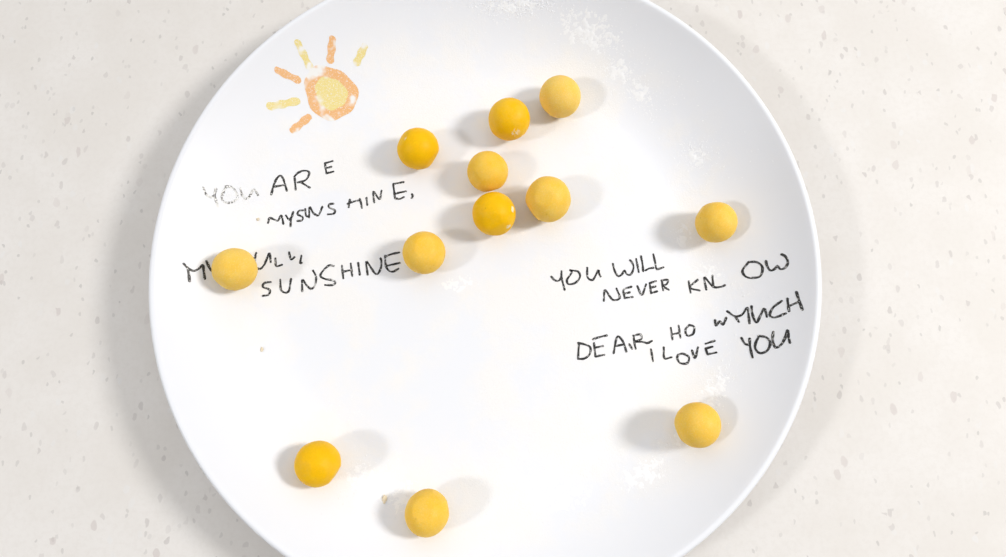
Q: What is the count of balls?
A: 12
